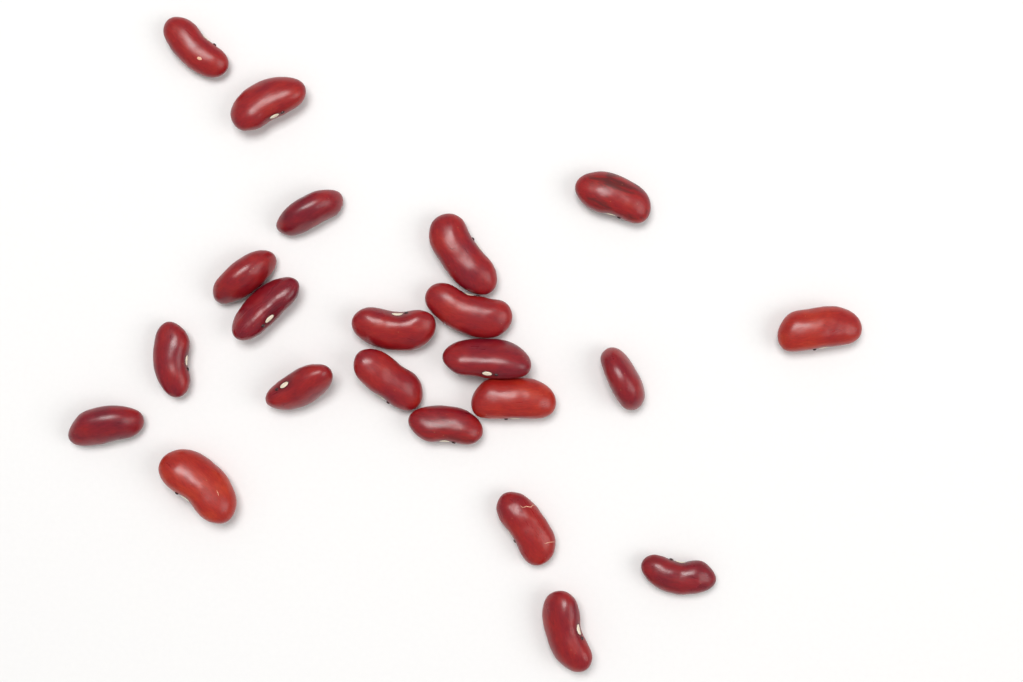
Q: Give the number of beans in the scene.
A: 22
